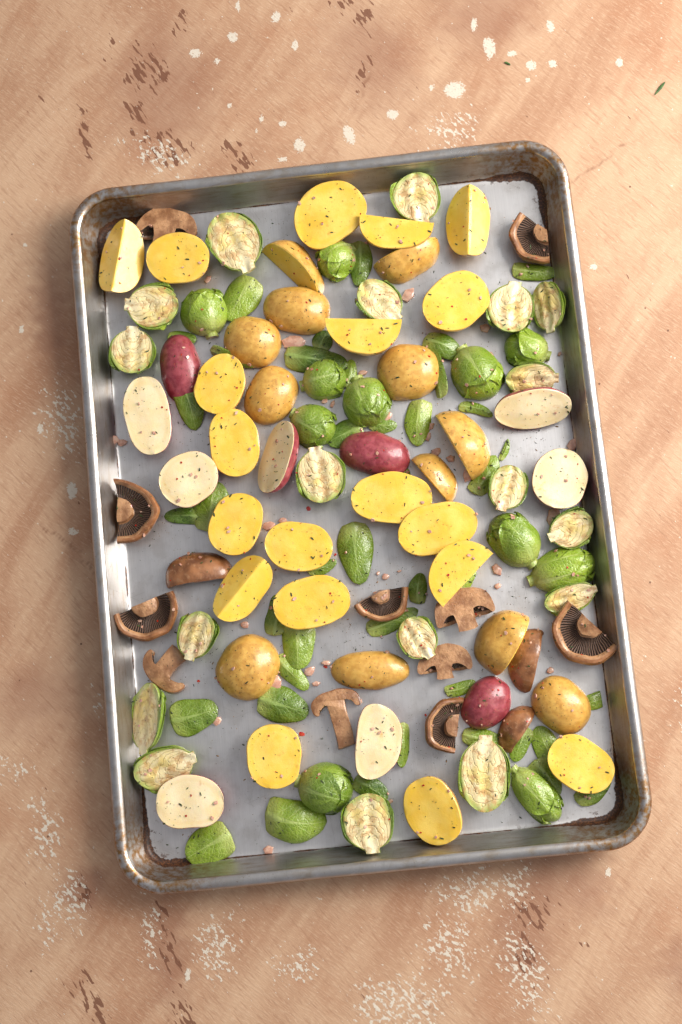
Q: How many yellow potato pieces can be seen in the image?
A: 31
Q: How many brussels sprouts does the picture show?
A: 29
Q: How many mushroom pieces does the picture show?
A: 14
